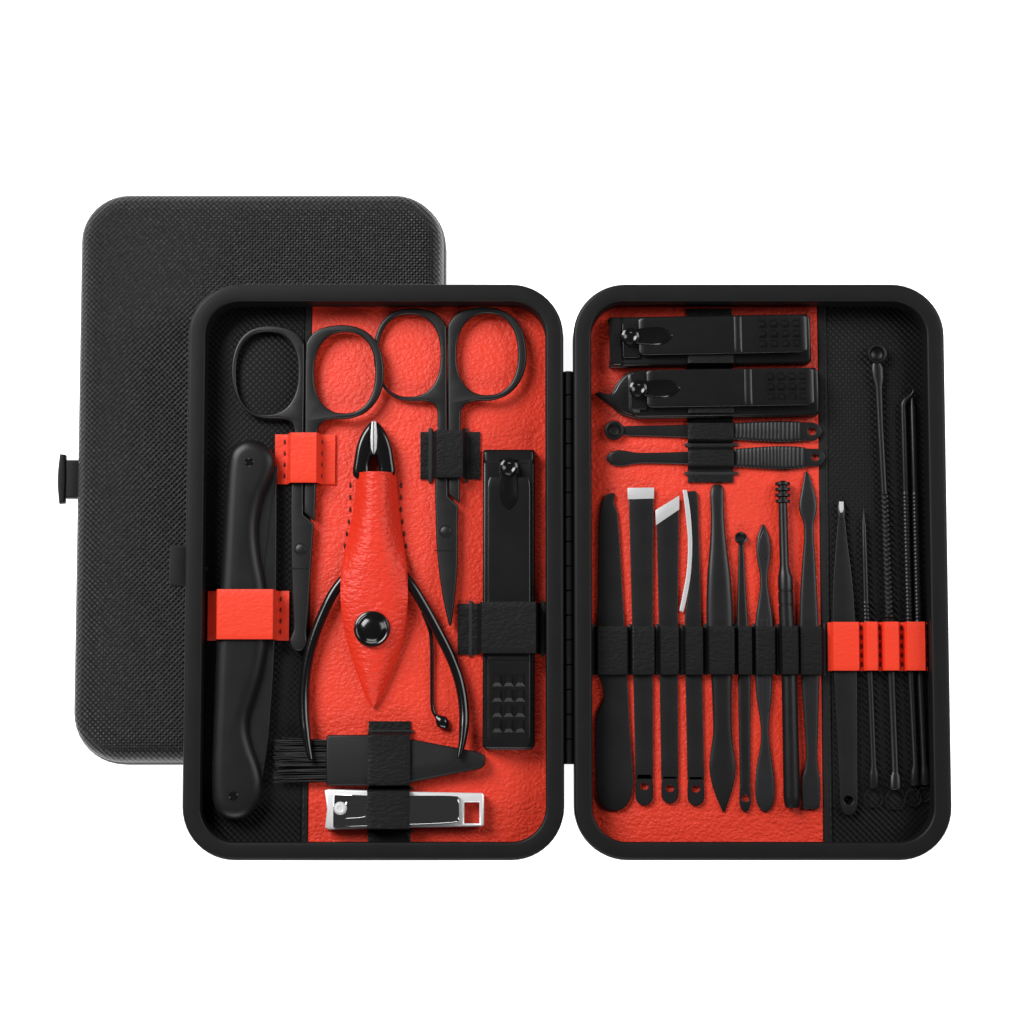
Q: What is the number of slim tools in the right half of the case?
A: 16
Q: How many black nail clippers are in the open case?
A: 3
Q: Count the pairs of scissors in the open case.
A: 2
